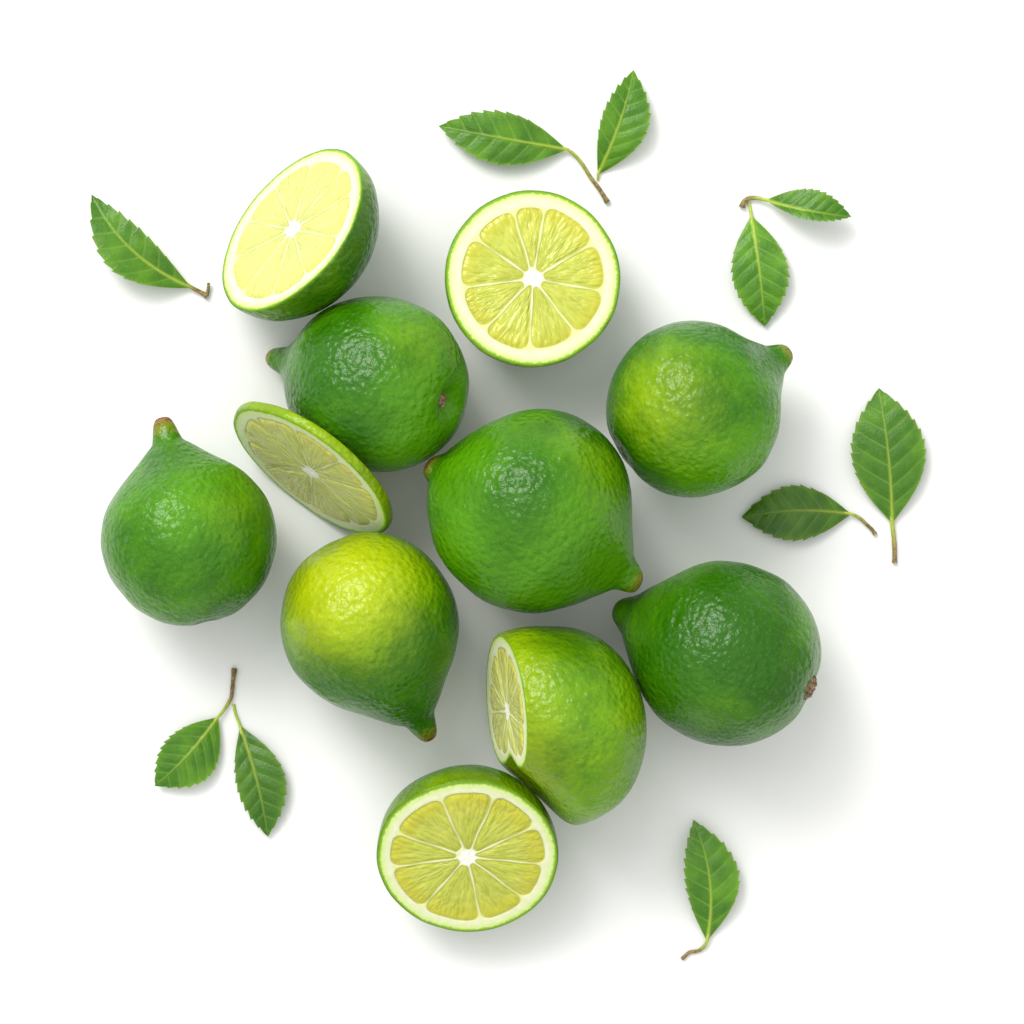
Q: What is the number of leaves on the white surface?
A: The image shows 10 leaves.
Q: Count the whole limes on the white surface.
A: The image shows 6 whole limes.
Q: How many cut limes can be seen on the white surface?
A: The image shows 5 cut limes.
